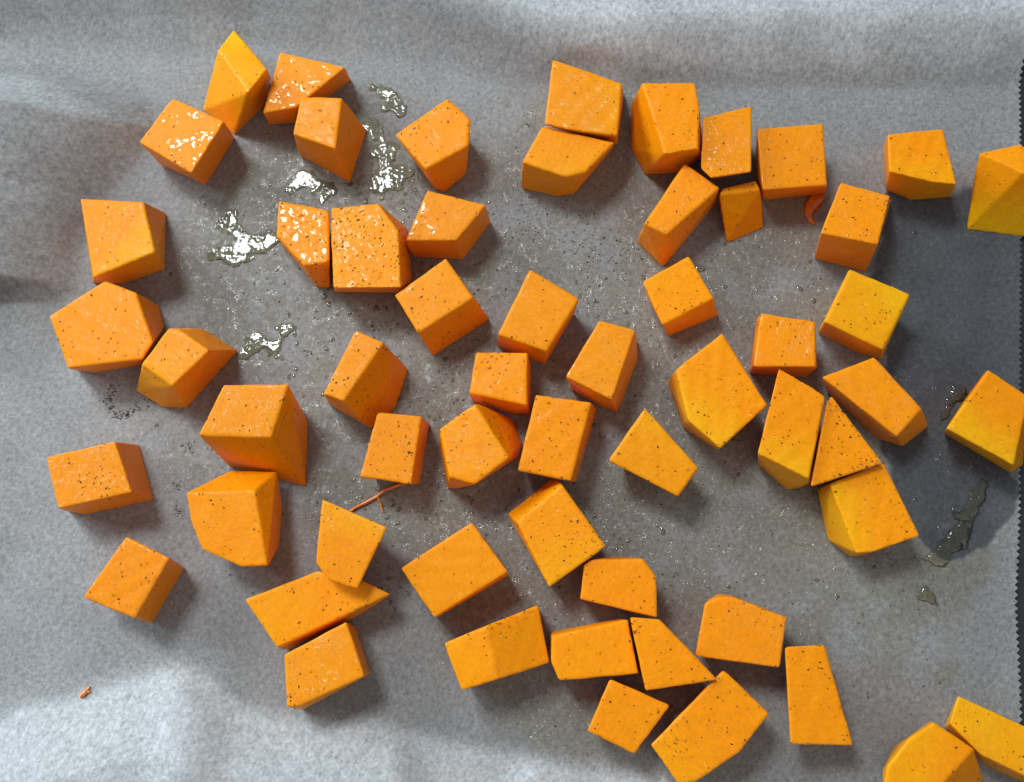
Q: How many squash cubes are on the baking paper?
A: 58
